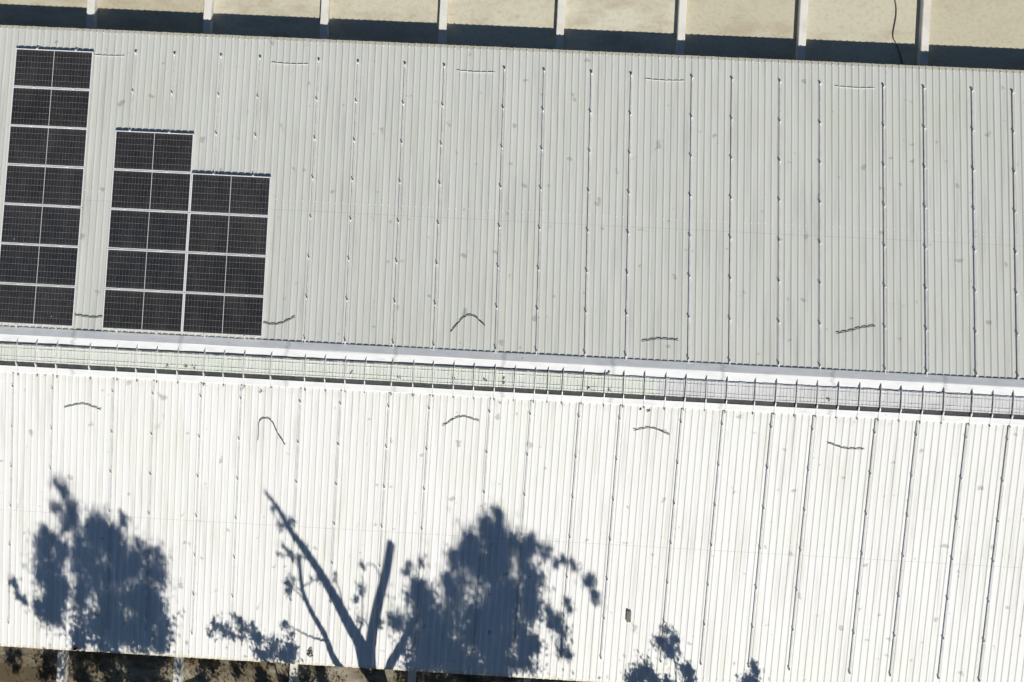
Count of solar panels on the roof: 16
